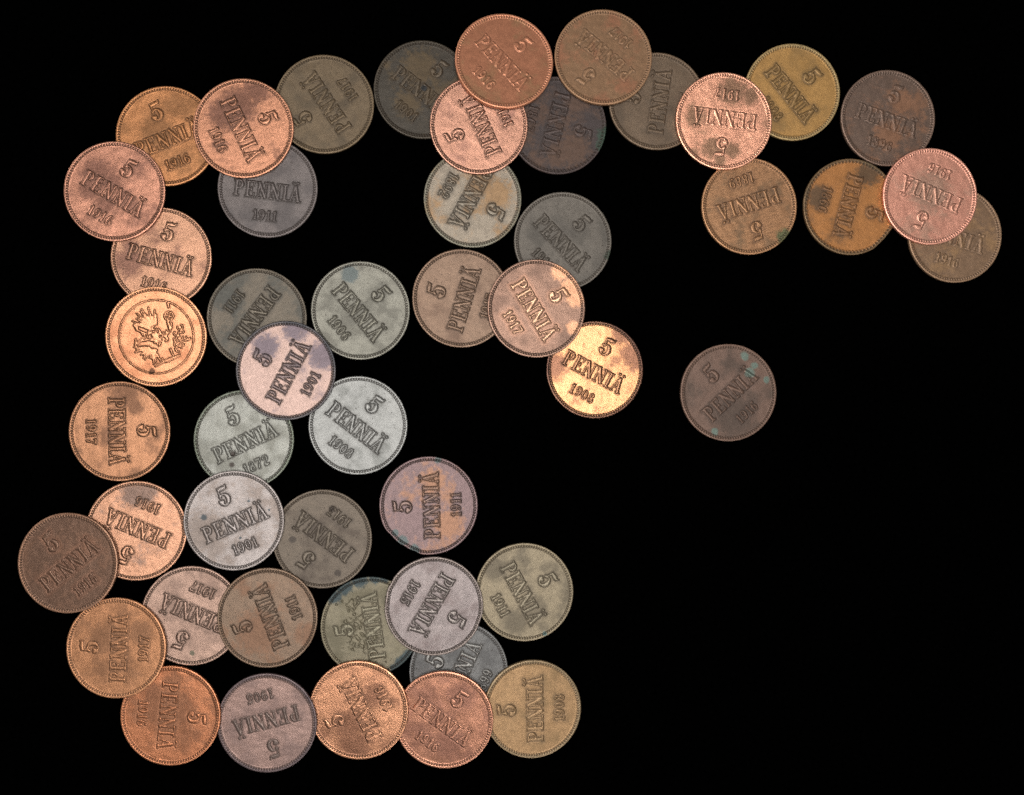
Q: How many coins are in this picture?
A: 49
